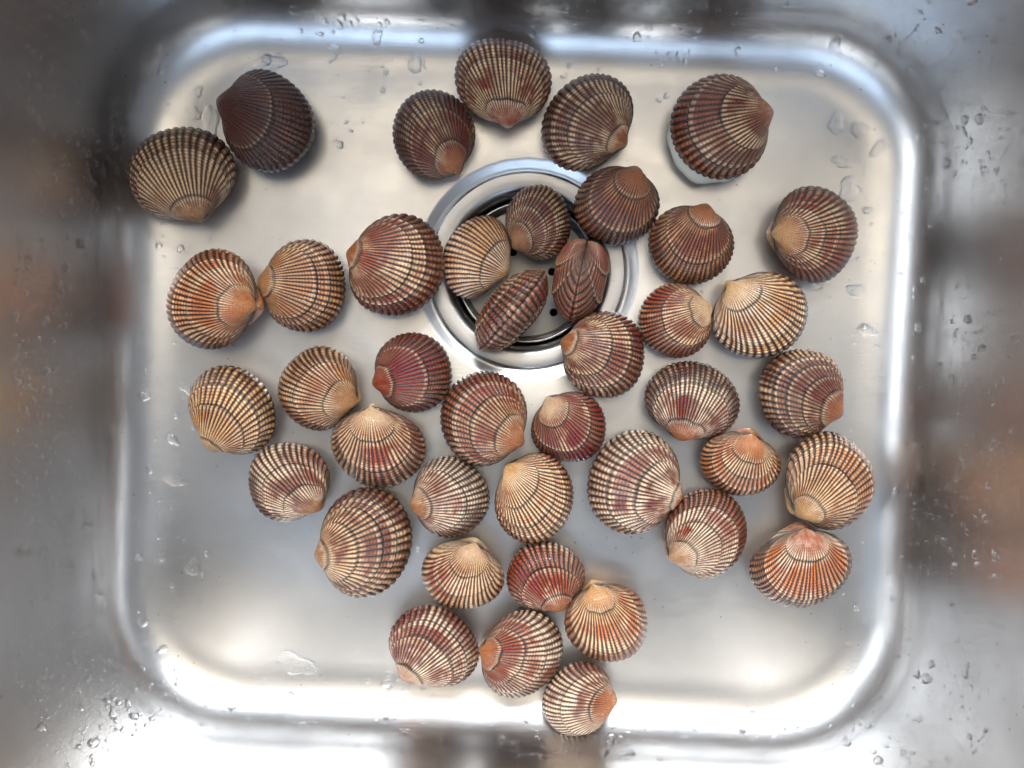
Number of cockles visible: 42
